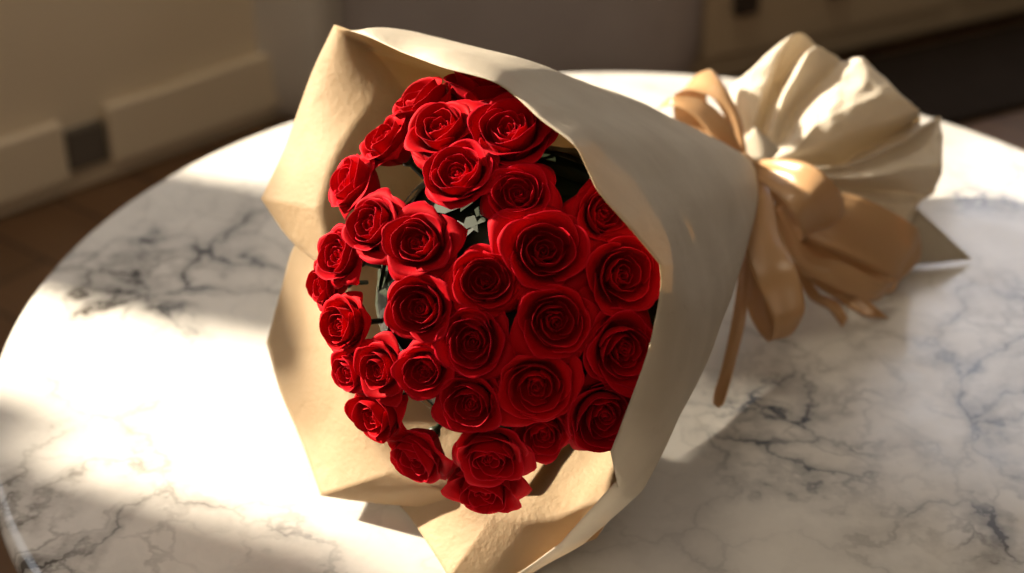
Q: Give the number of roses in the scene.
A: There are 32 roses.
